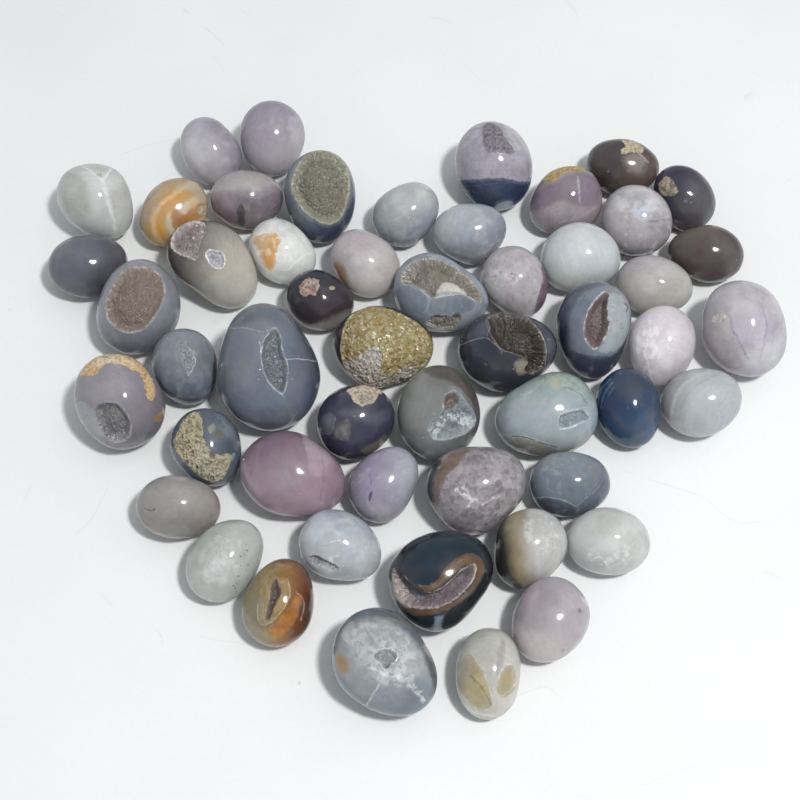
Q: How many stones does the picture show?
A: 52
